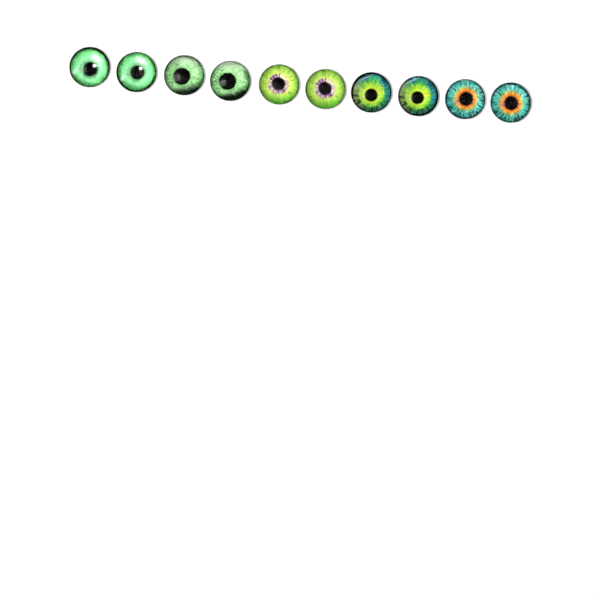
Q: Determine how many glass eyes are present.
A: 10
